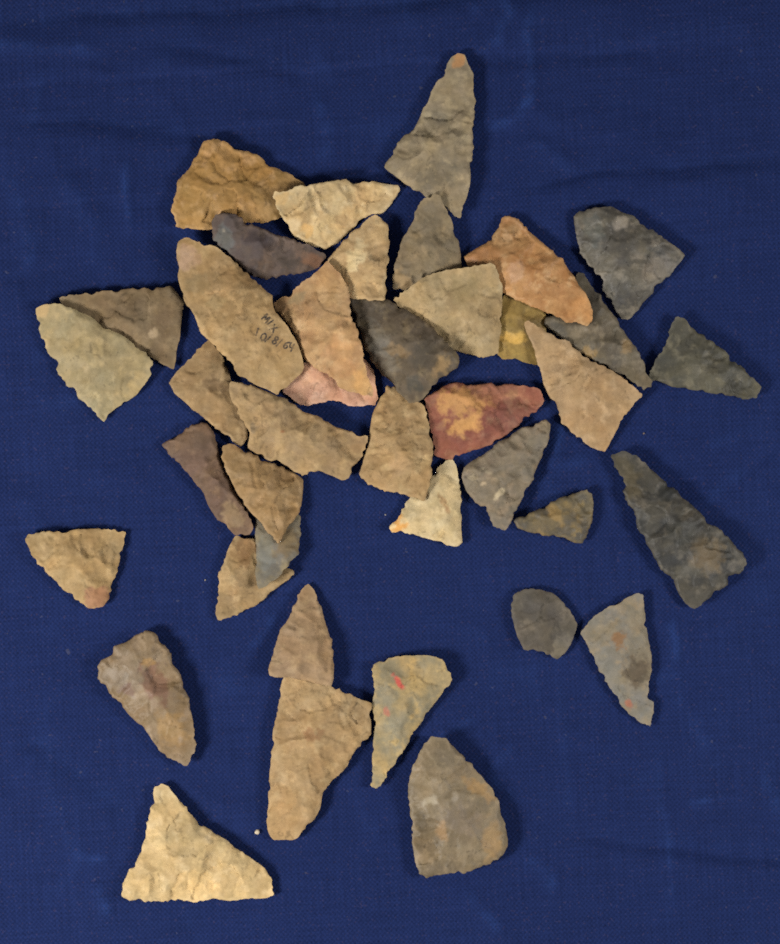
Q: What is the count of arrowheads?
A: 40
